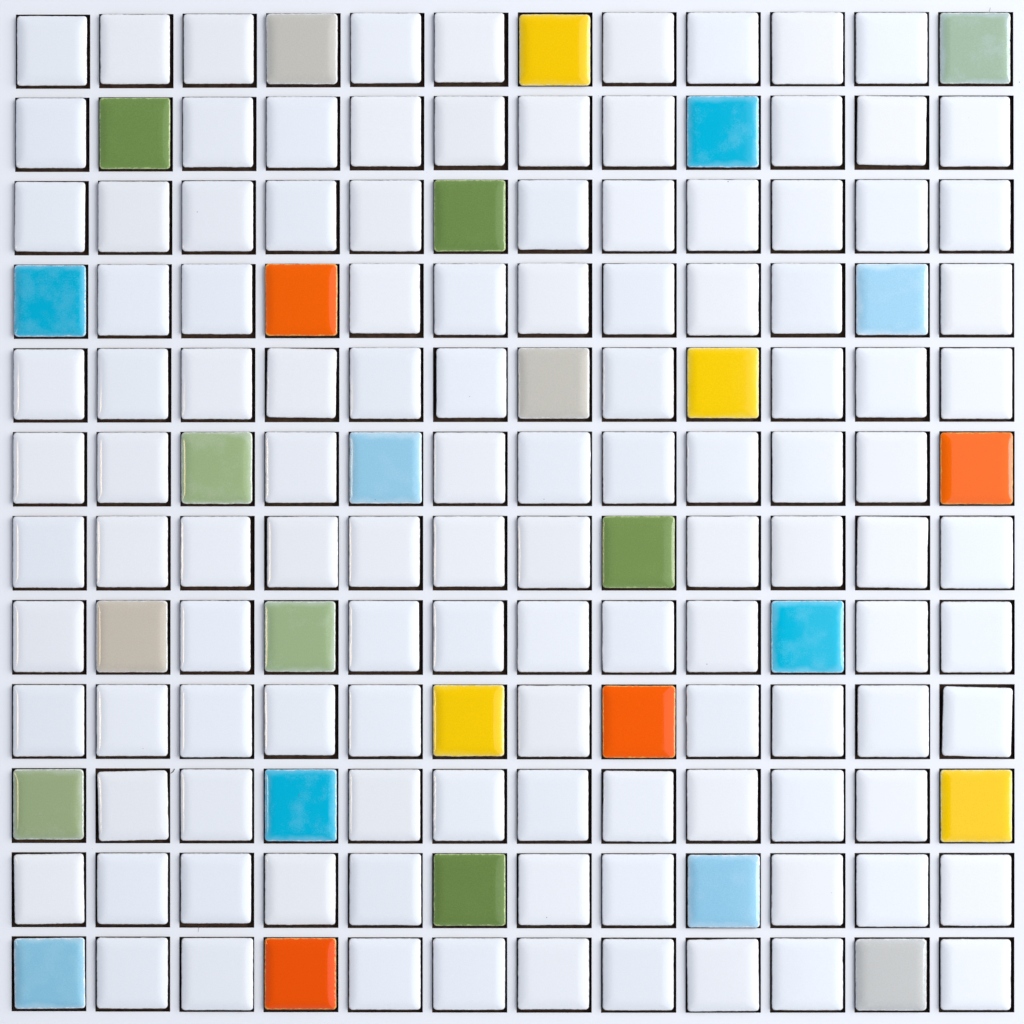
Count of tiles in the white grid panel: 144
